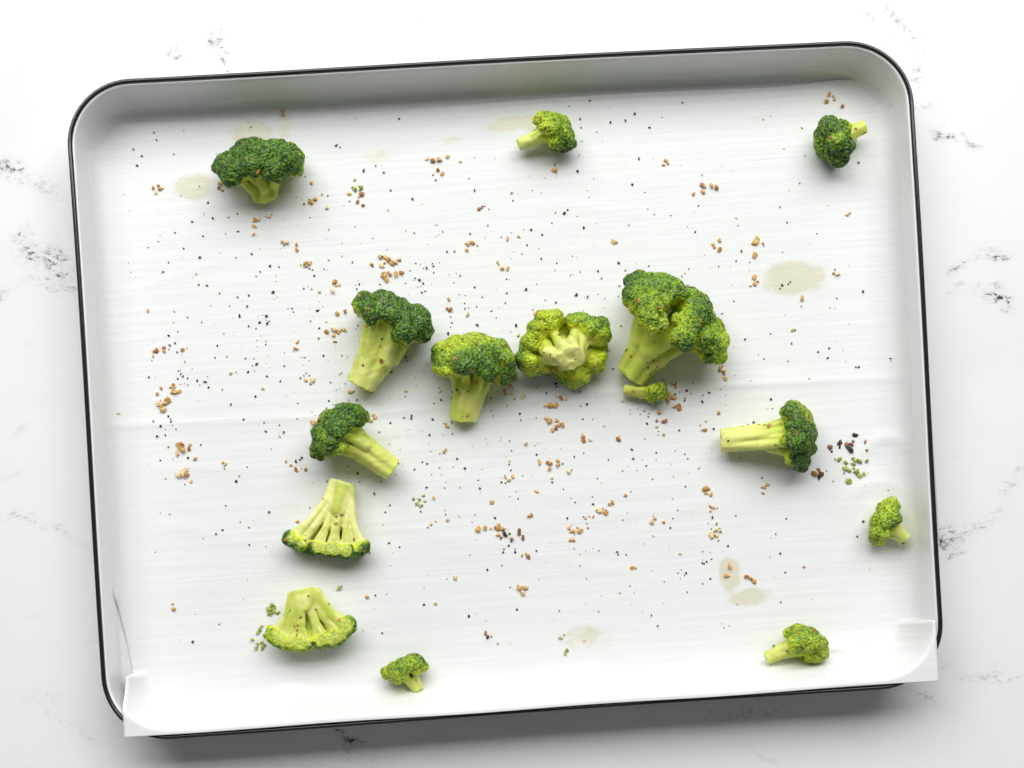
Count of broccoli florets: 15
